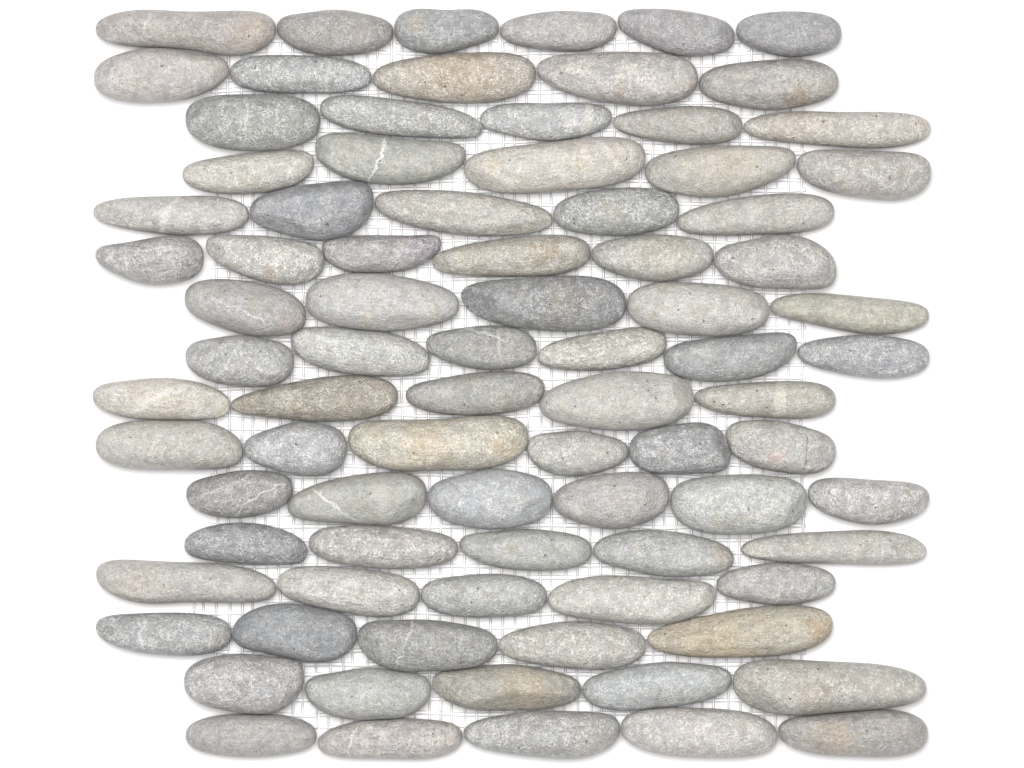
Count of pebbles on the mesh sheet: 85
